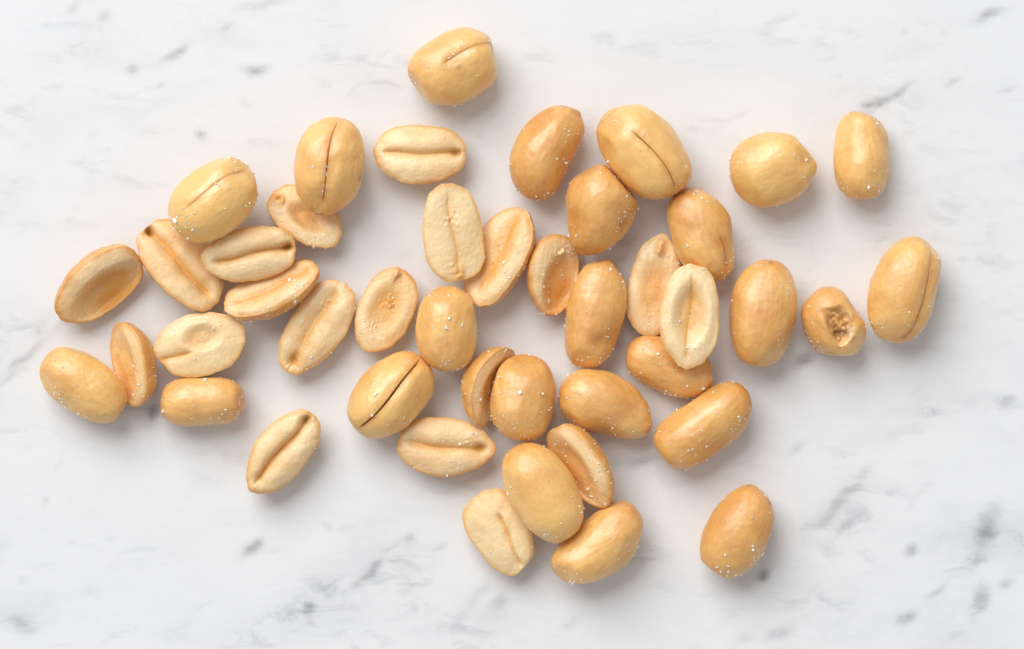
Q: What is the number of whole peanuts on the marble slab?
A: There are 24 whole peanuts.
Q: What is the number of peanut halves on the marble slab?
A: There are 20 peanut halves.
